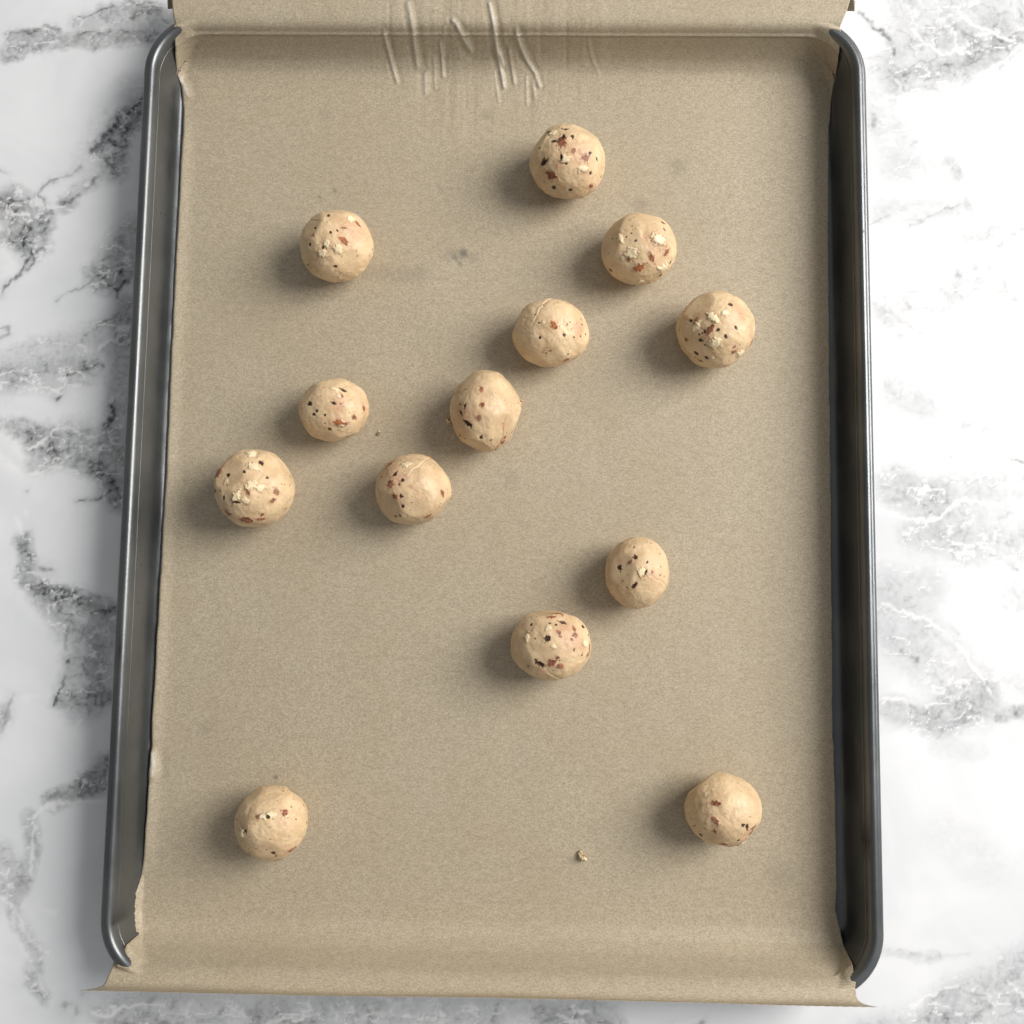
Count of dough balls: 13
